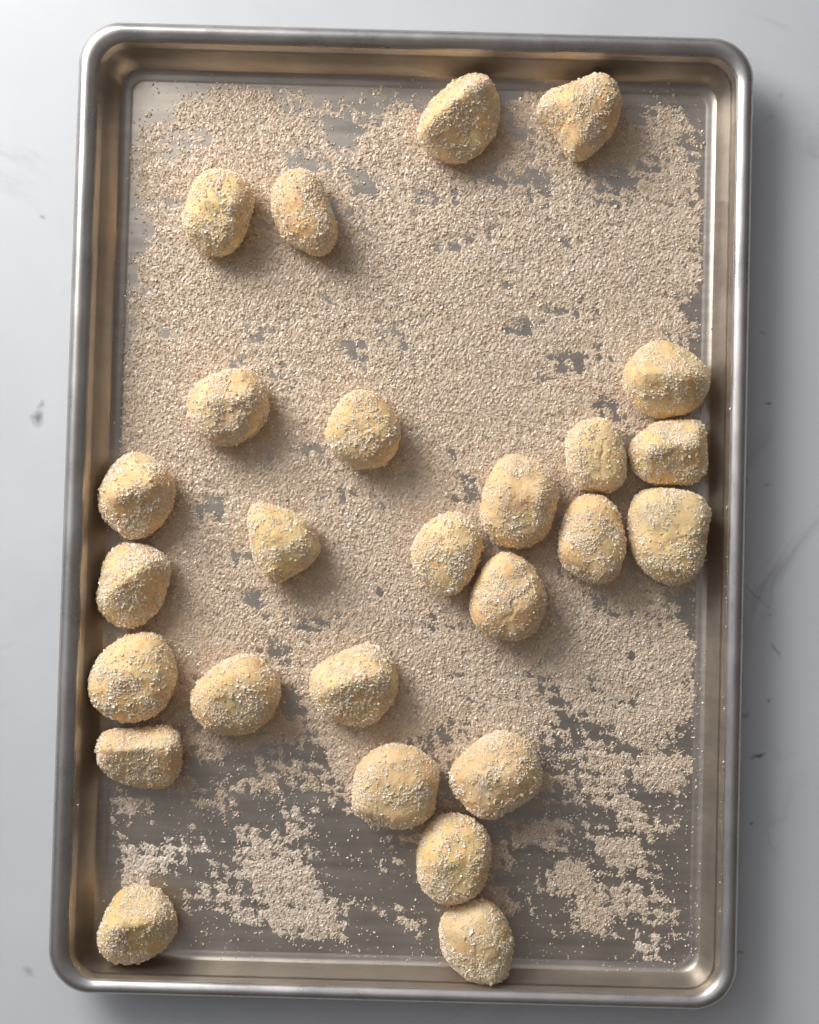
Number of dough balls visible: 26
